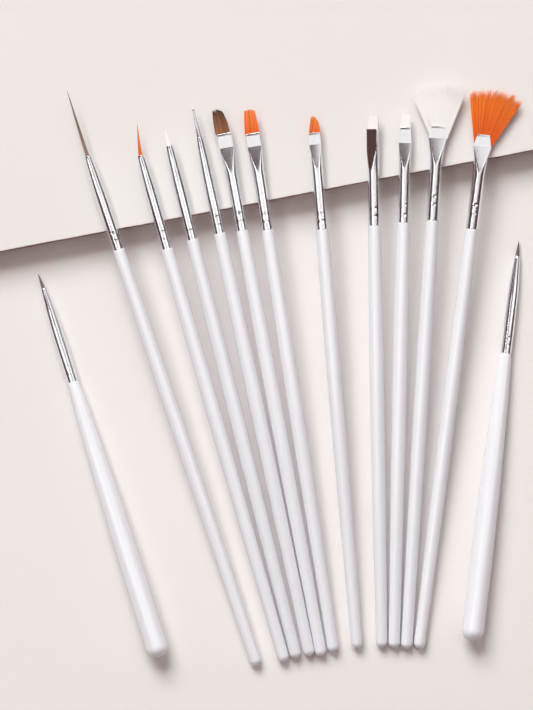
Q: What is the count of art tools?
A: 13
